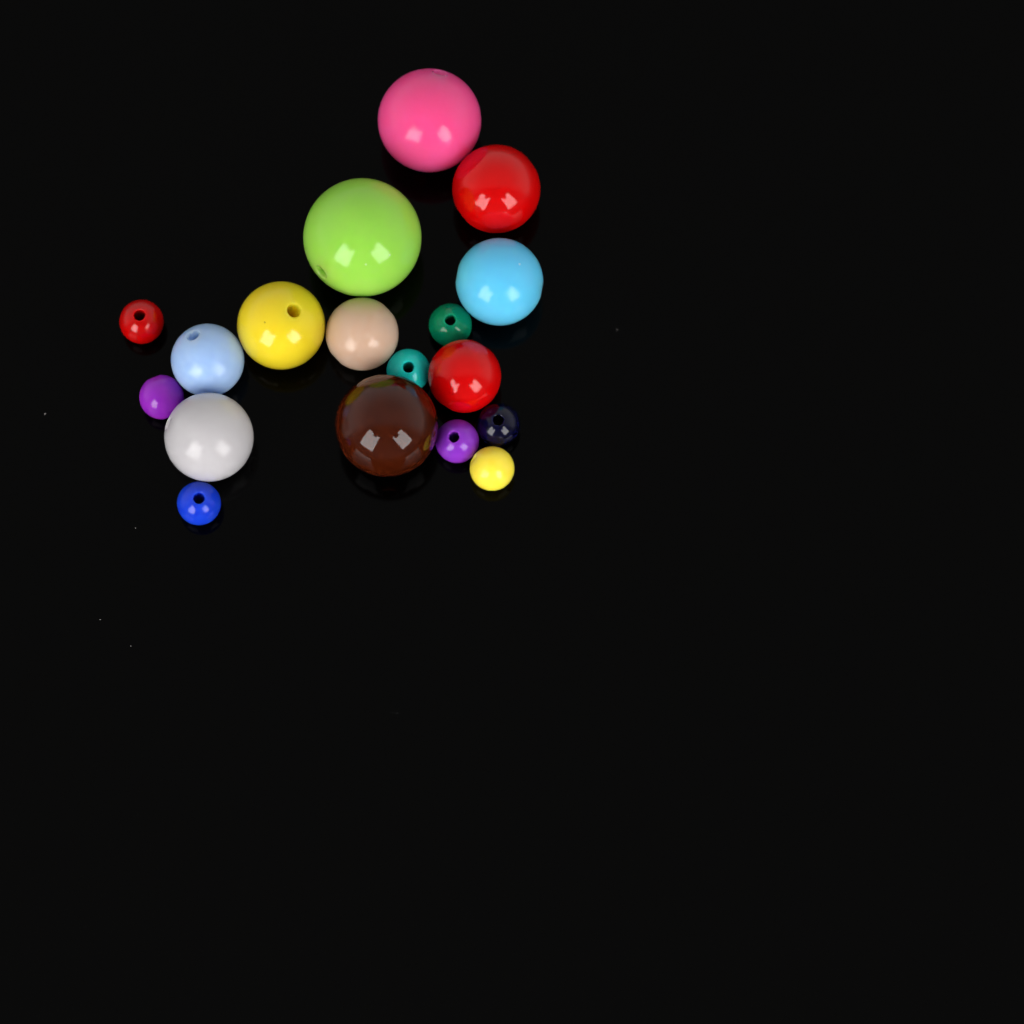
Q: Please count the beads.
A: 18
